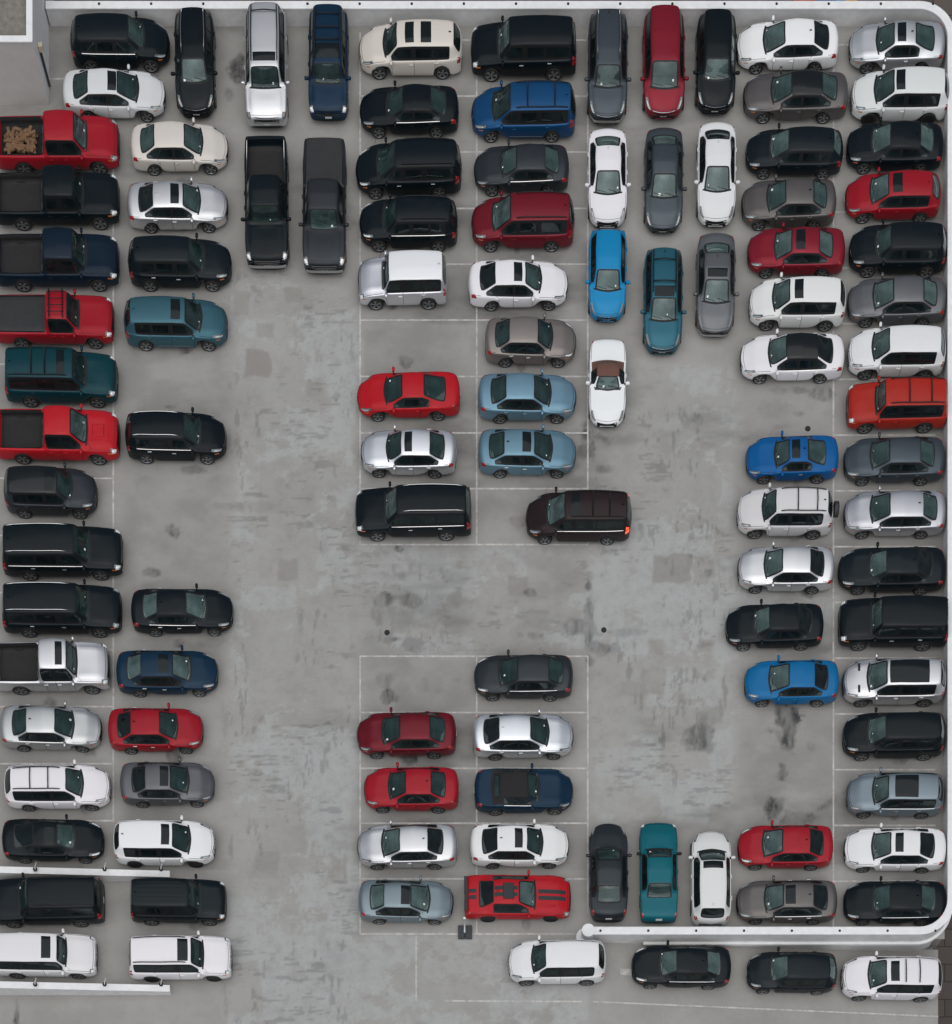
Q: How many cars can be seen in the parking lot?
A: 100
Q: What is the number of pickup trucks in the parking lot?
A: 8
